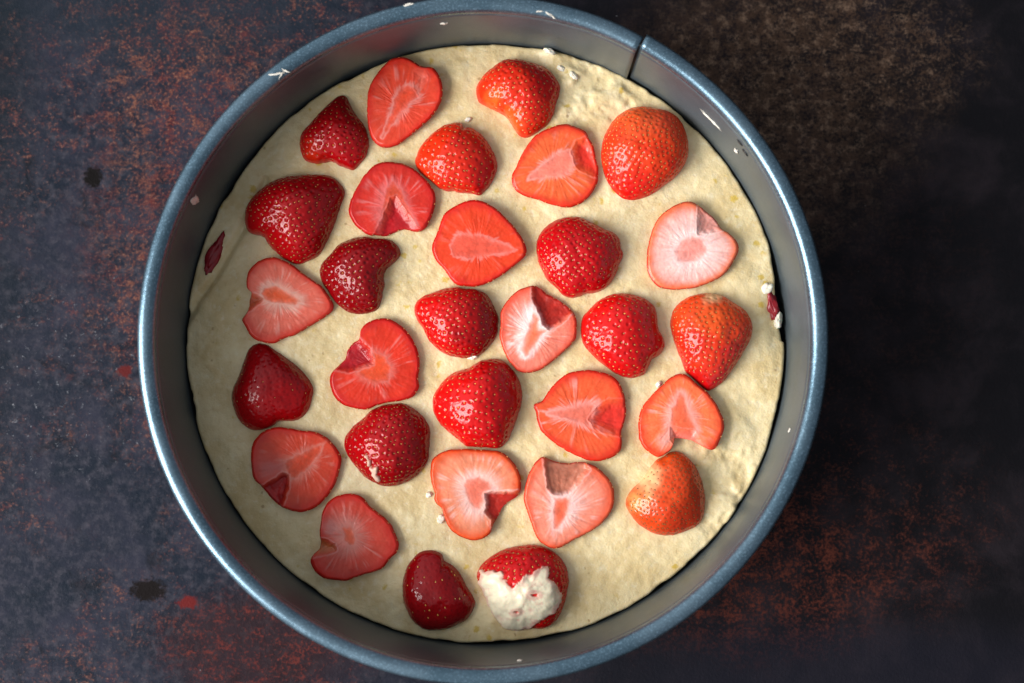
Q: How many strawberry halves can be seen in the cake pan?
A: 30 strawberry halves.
